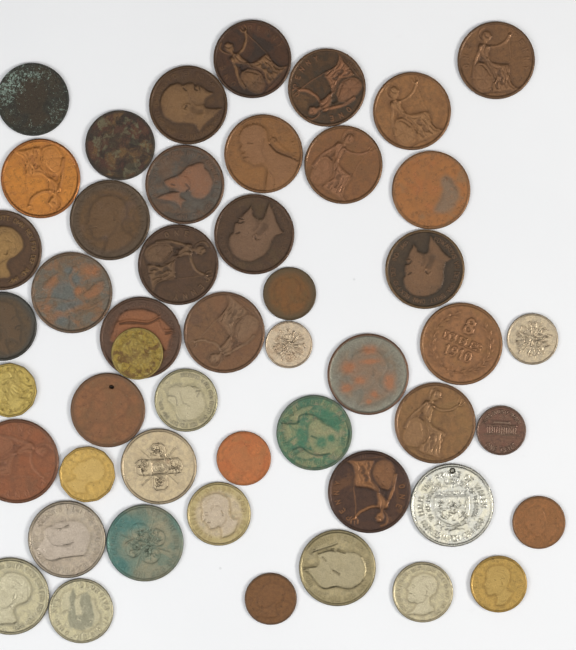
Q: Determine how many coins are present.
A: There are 49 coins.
